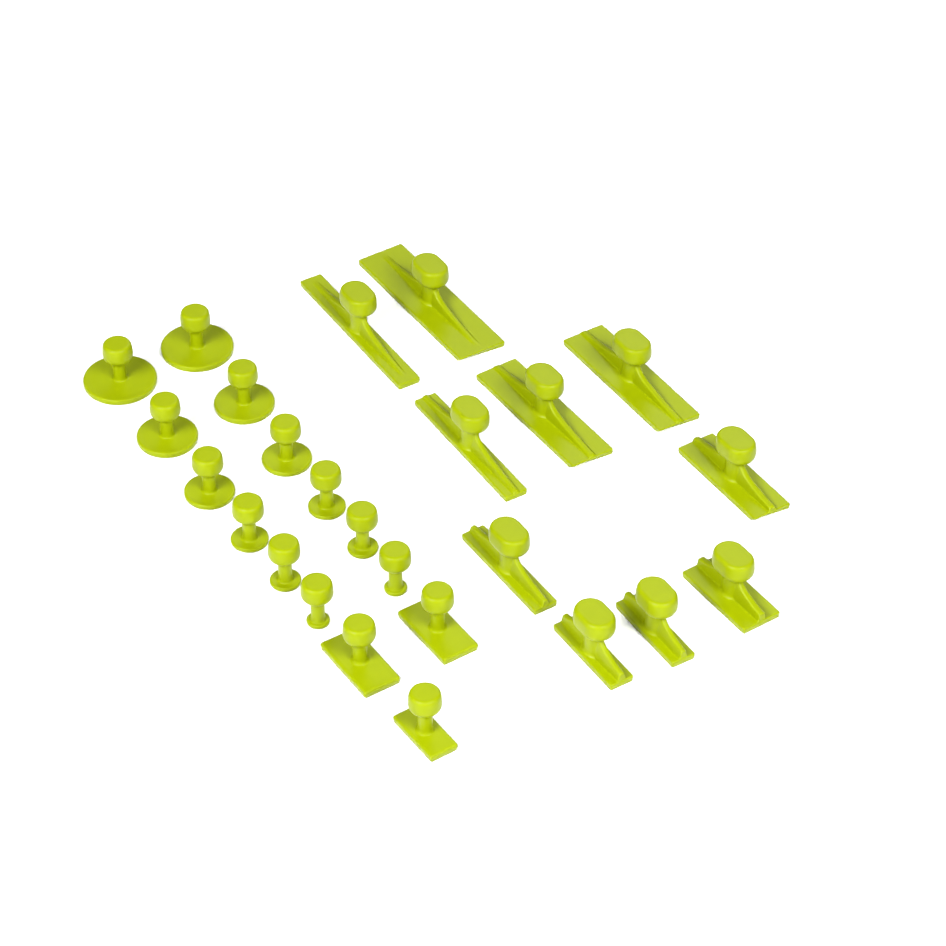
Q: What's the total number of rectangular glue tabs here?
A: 13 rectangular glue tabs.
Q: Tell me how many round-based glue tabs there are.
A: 12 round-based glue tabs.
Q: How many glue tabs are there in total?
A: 25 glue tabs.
